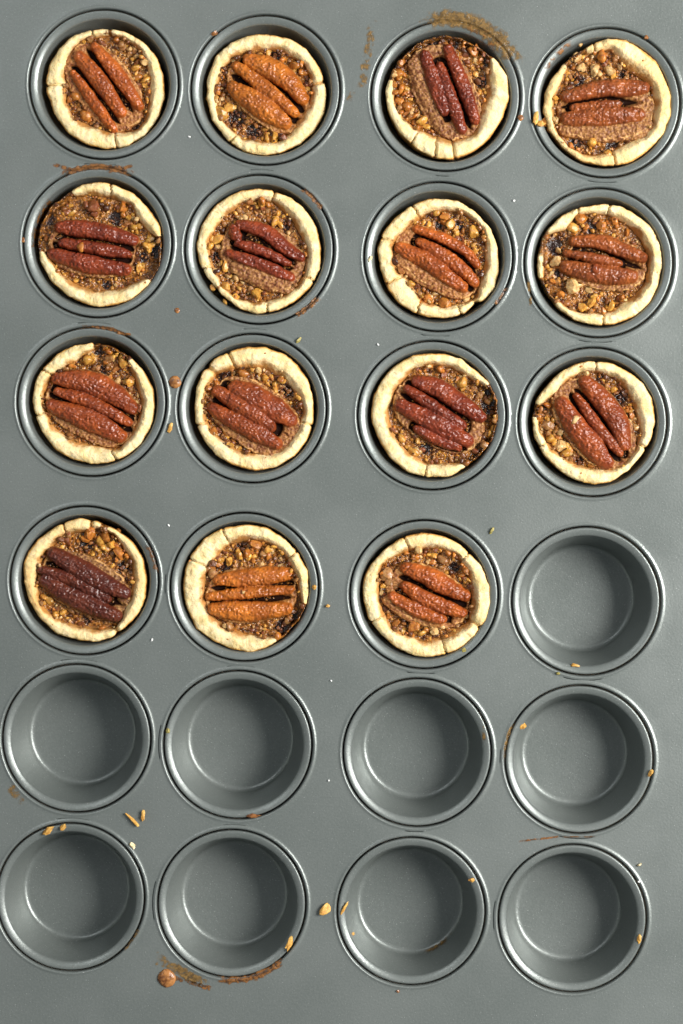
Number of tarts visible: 15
